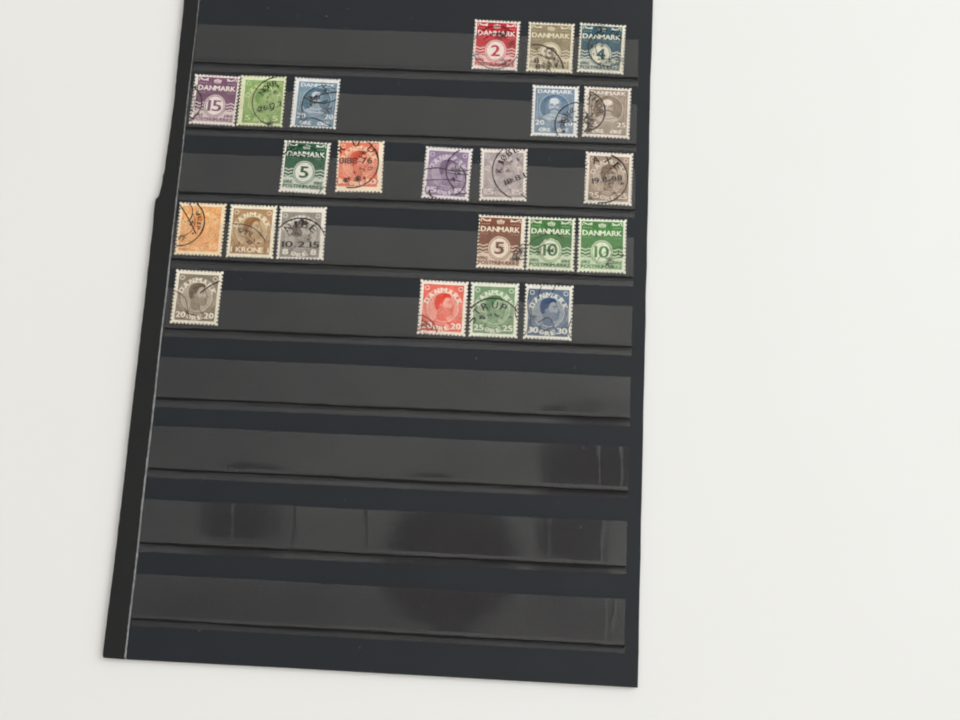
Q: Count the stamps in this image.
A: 23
